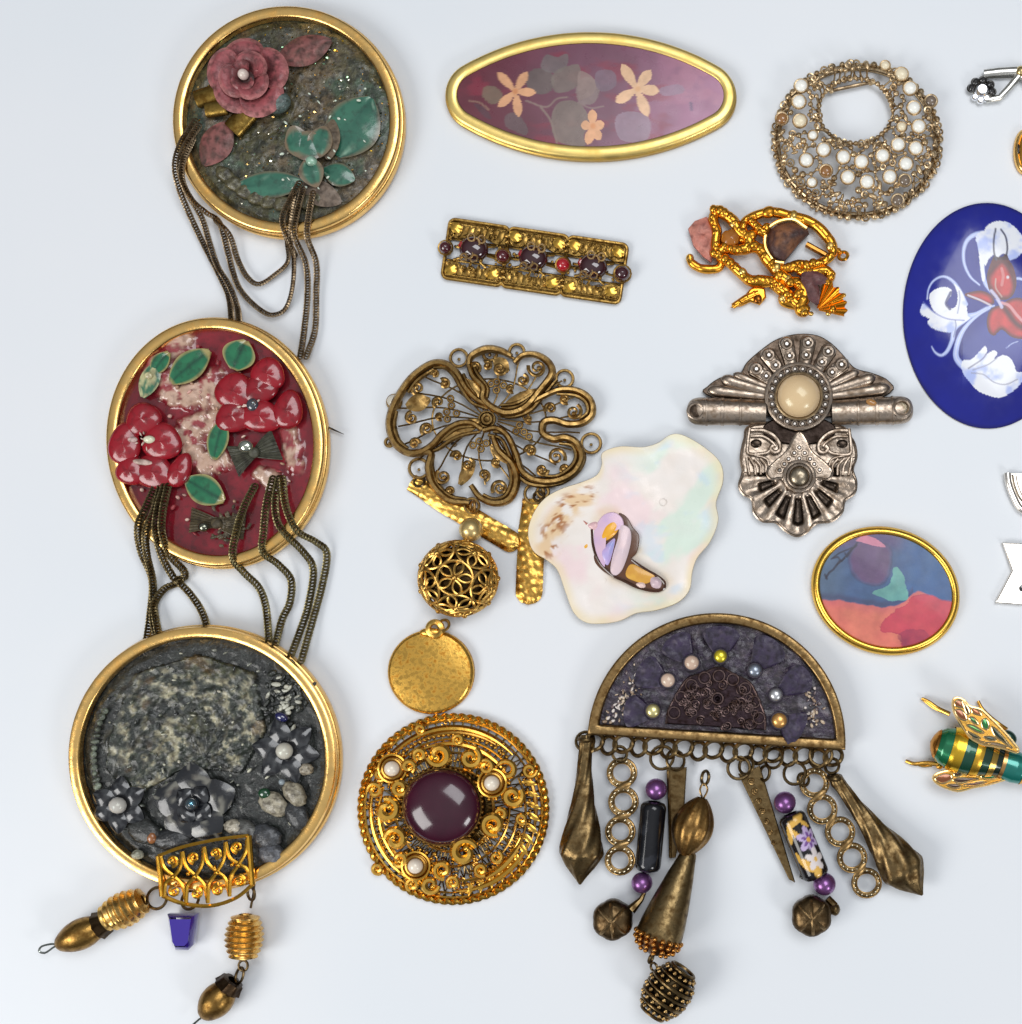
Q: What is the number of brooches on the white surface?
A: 16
